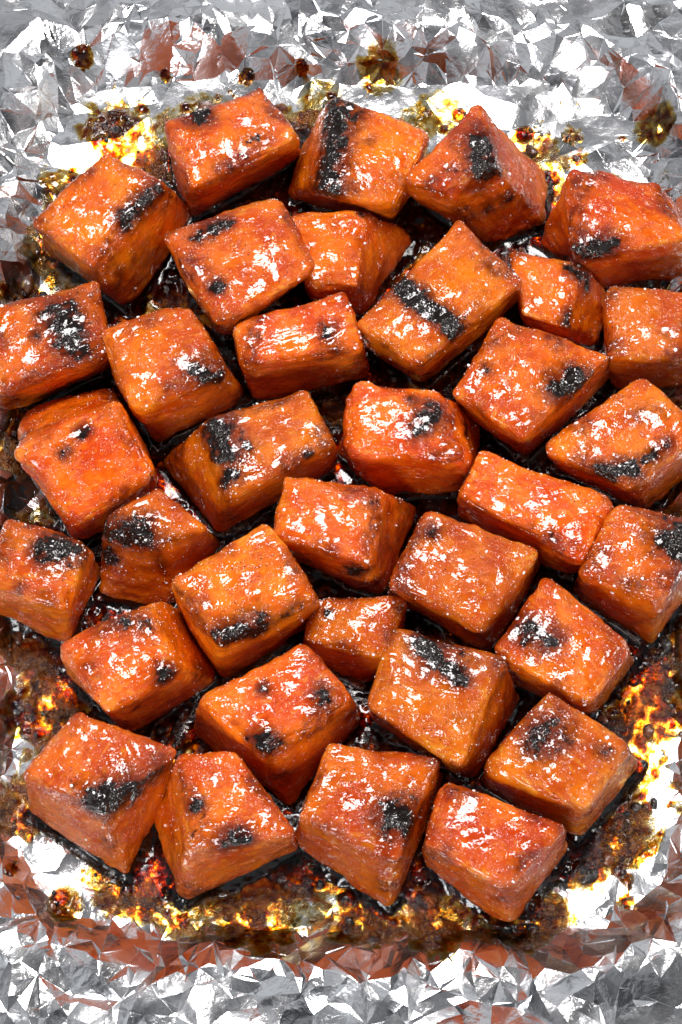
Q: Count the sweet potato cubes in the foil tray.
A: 35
